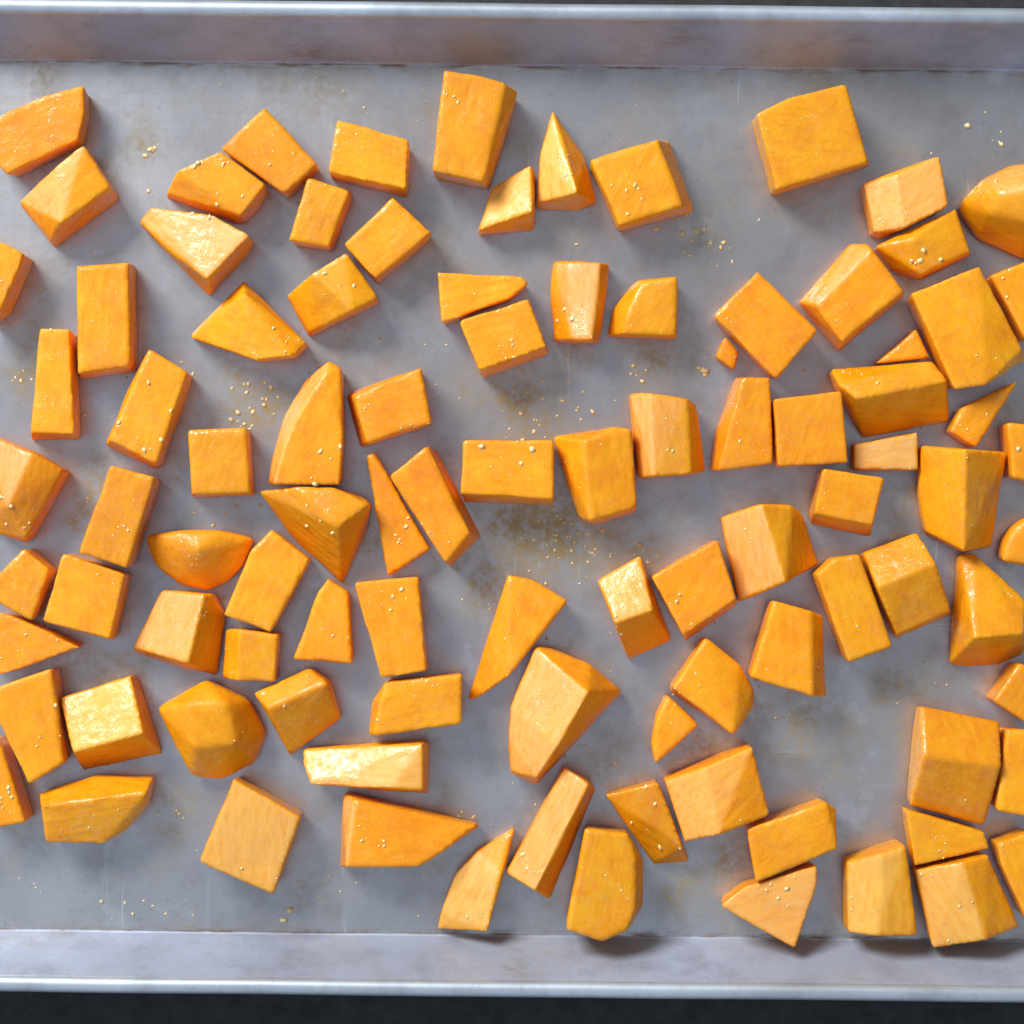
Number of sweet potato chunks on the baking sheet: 96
